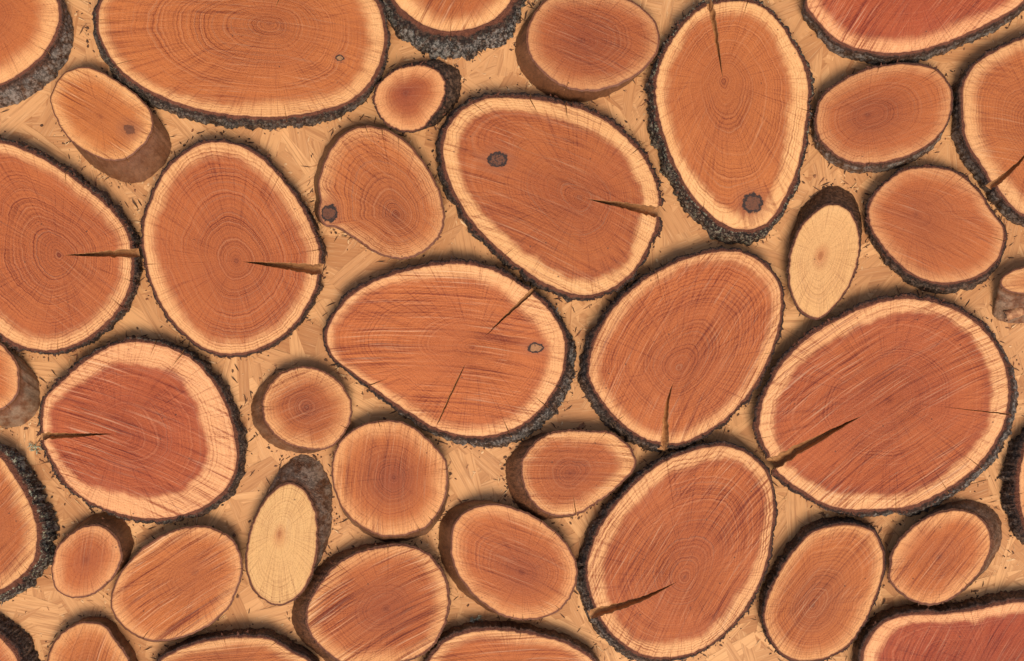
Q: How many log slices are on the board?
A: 40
